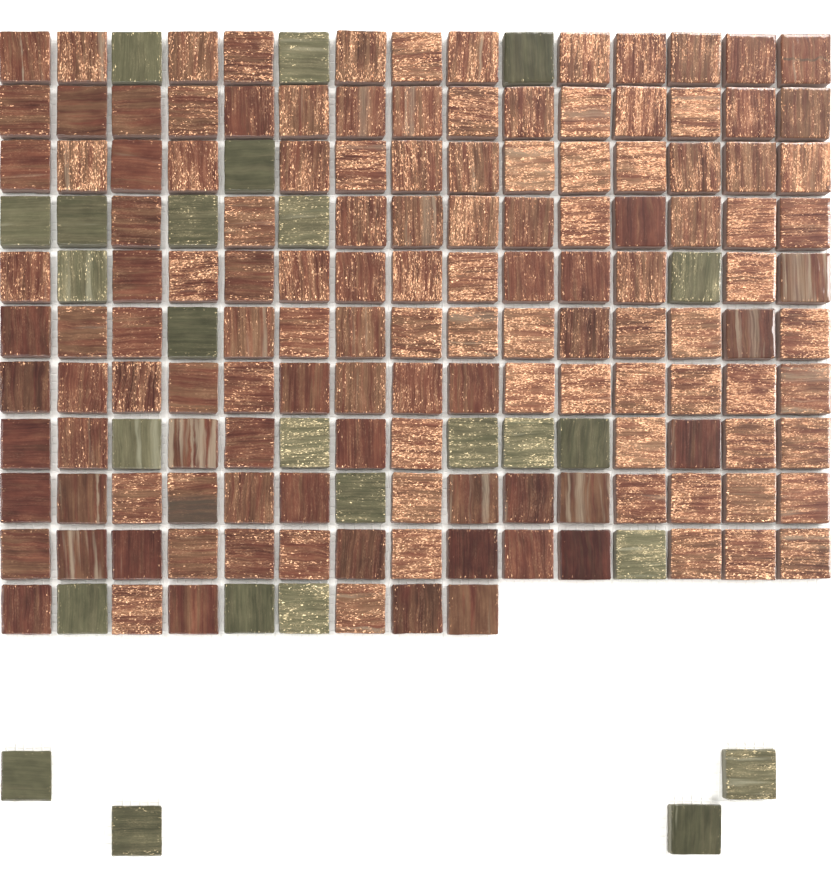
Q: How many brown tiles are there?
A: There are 138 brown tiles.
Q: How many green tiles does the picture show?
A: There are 25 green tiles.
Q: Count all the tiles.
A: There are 163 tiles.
